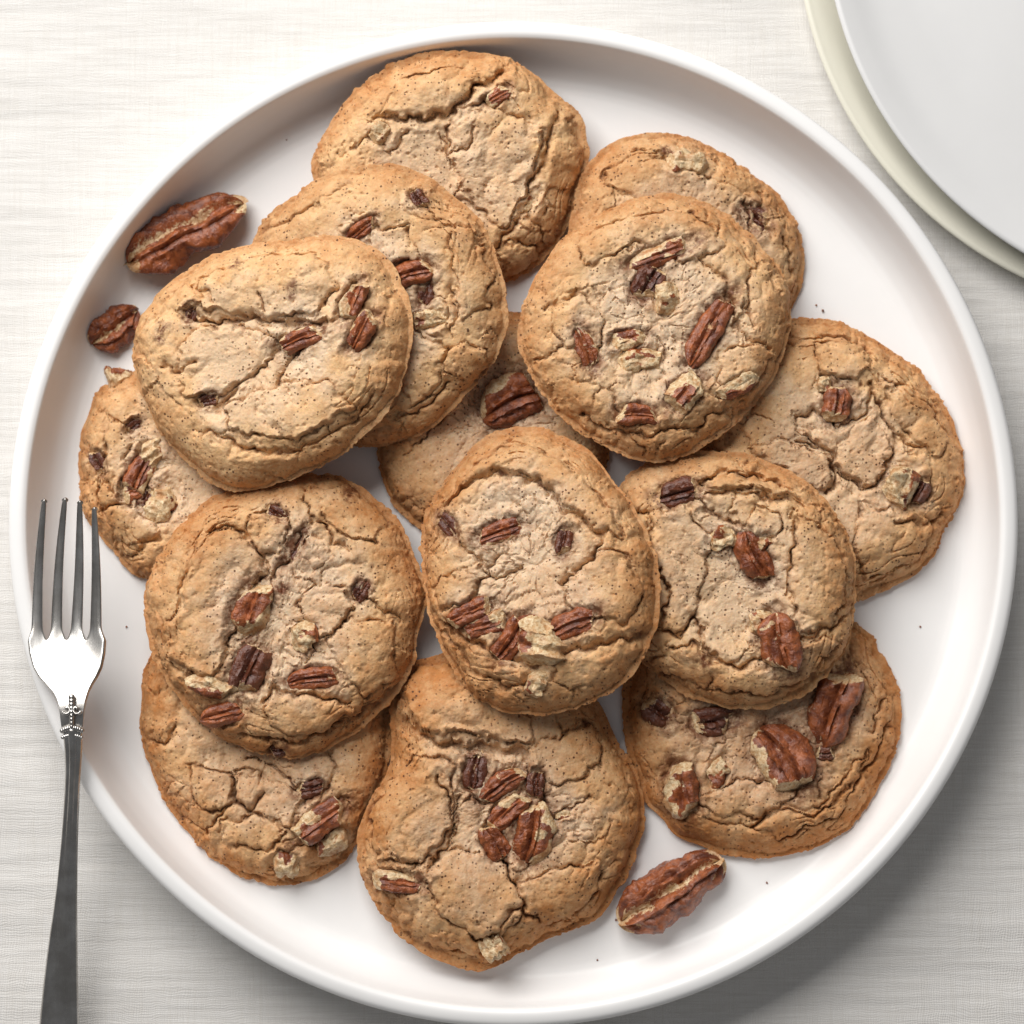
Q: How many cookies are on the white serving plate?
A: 14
